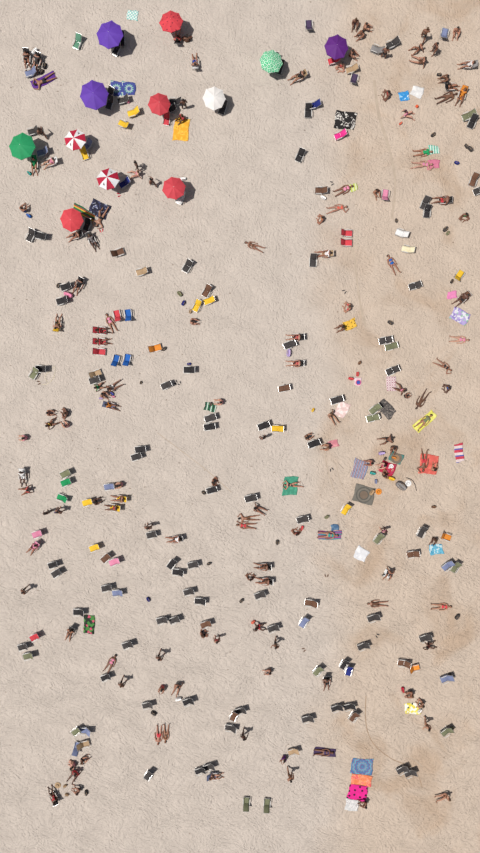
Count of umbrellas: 12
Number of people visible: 144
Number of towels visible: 42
